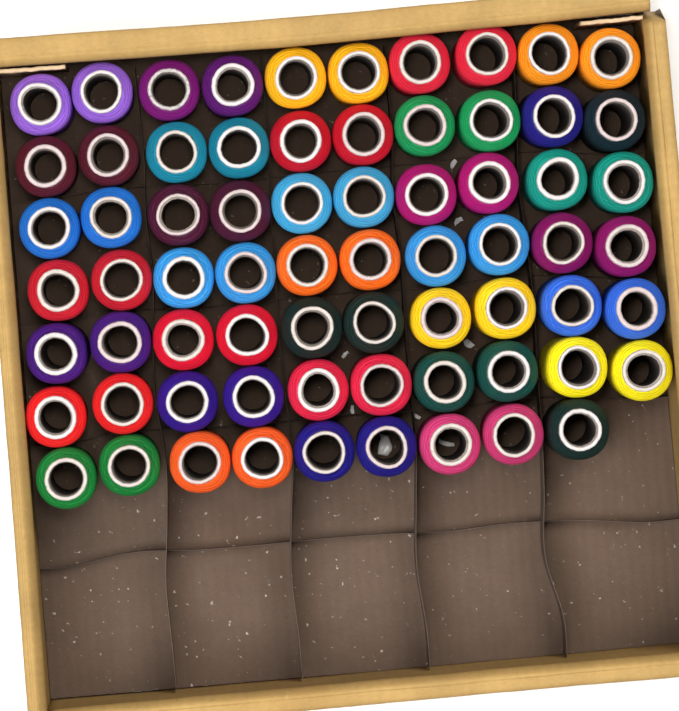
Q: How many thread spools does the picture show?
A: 69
